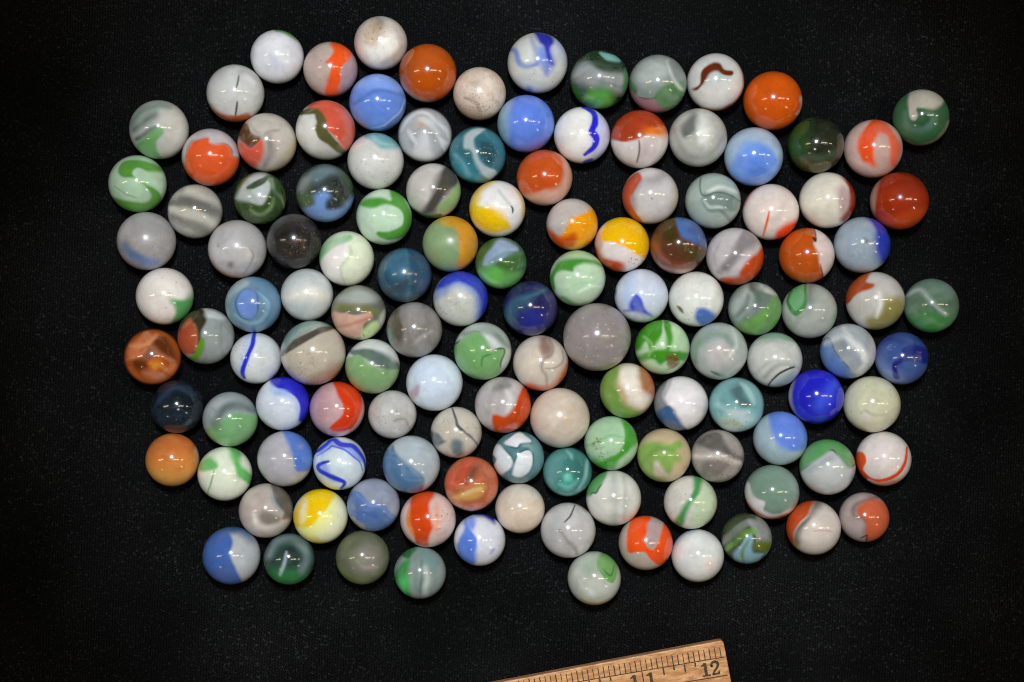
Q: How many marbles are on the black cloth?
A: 128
